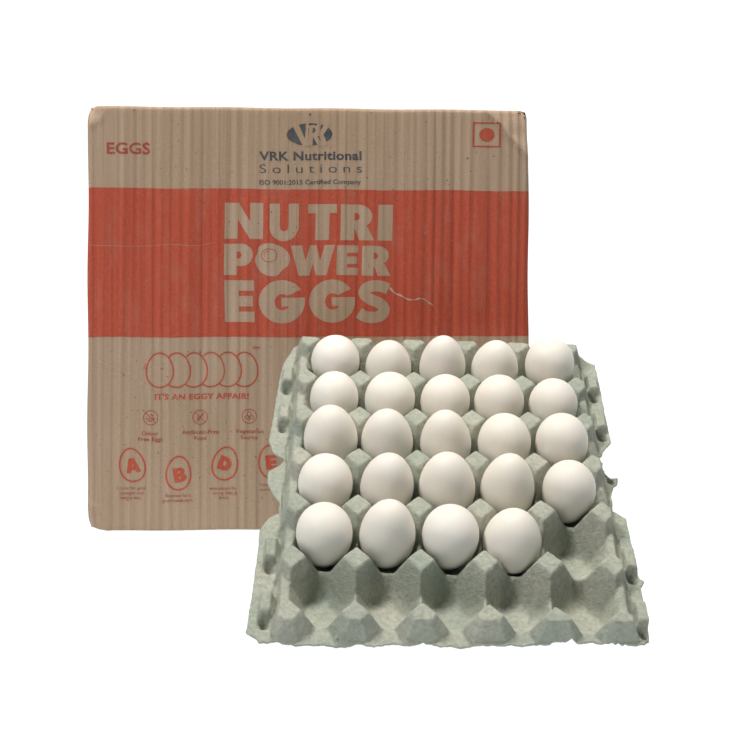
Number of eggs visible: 24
